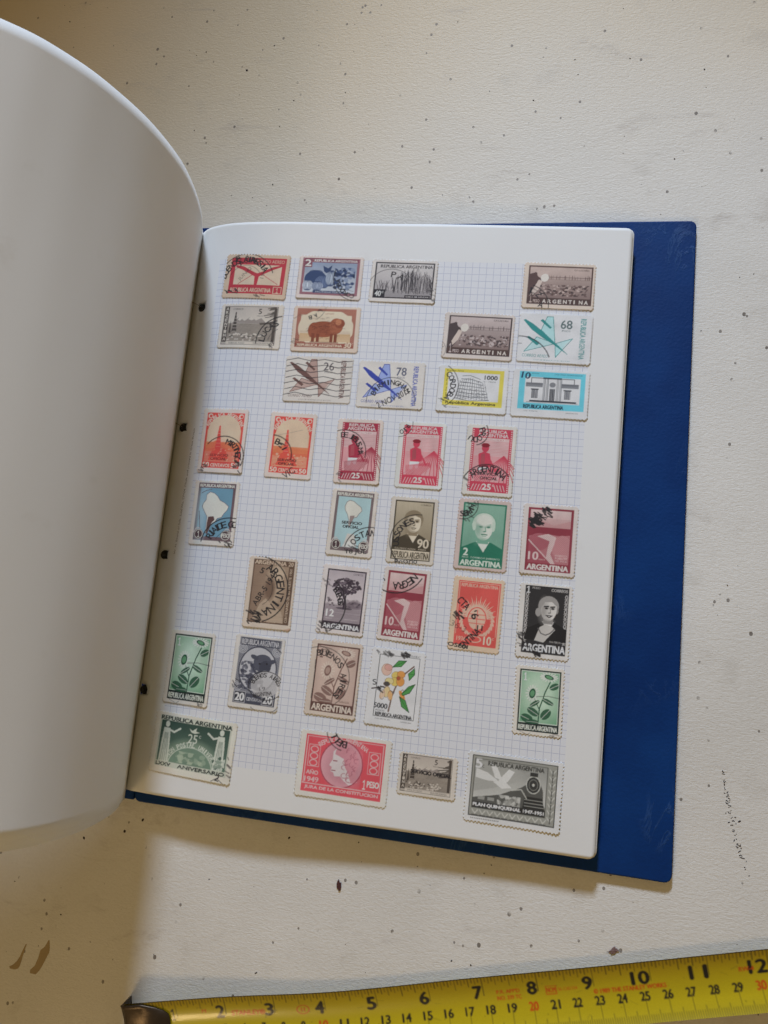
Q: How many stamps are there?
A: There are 36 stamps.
